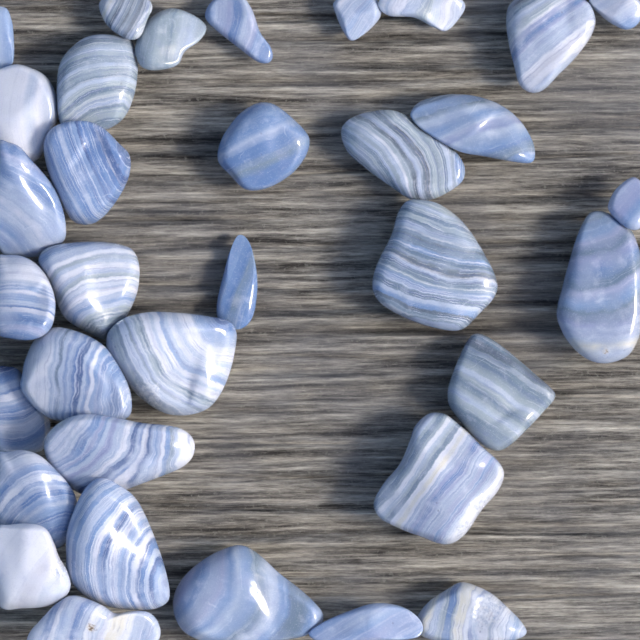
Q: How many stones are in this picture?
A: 34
